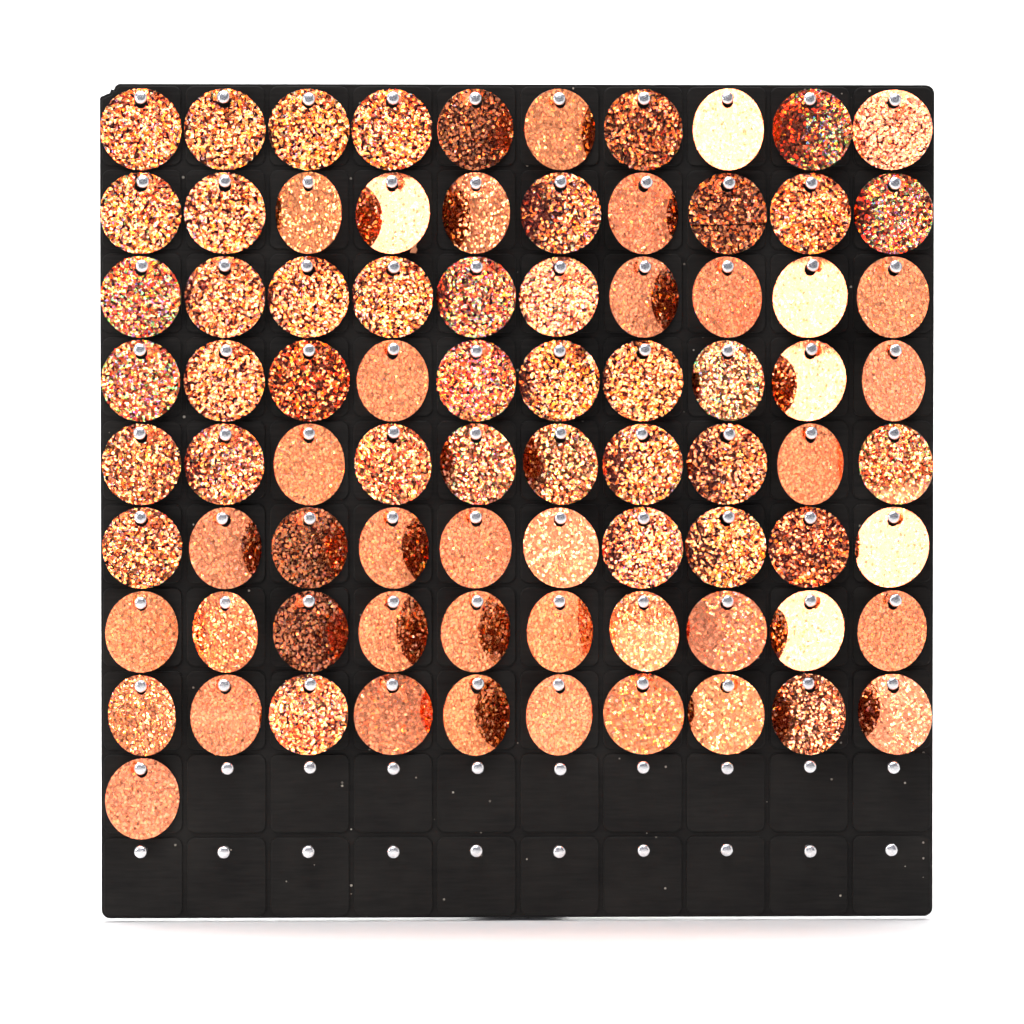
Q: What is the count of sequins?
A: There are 81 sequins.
